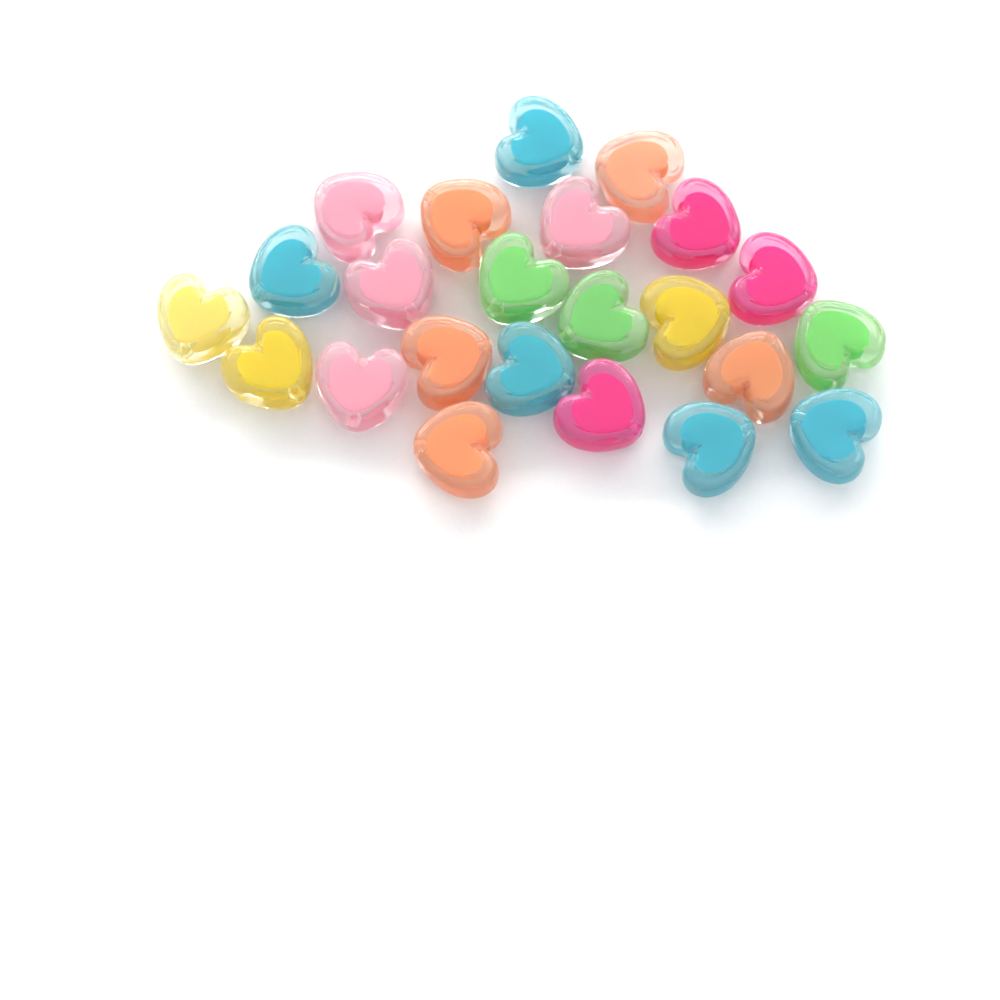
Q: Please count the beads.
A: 23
